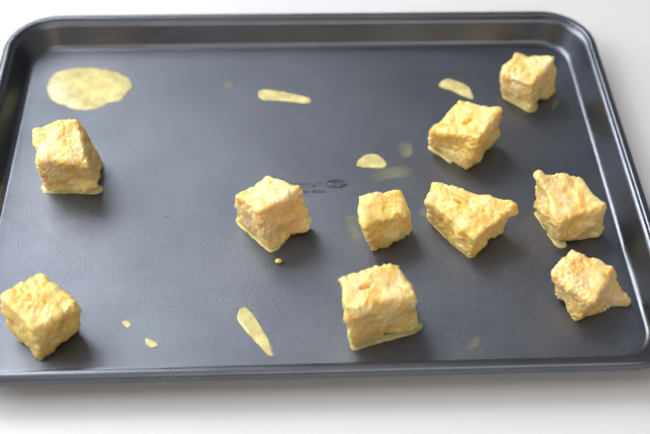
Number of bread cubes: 10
